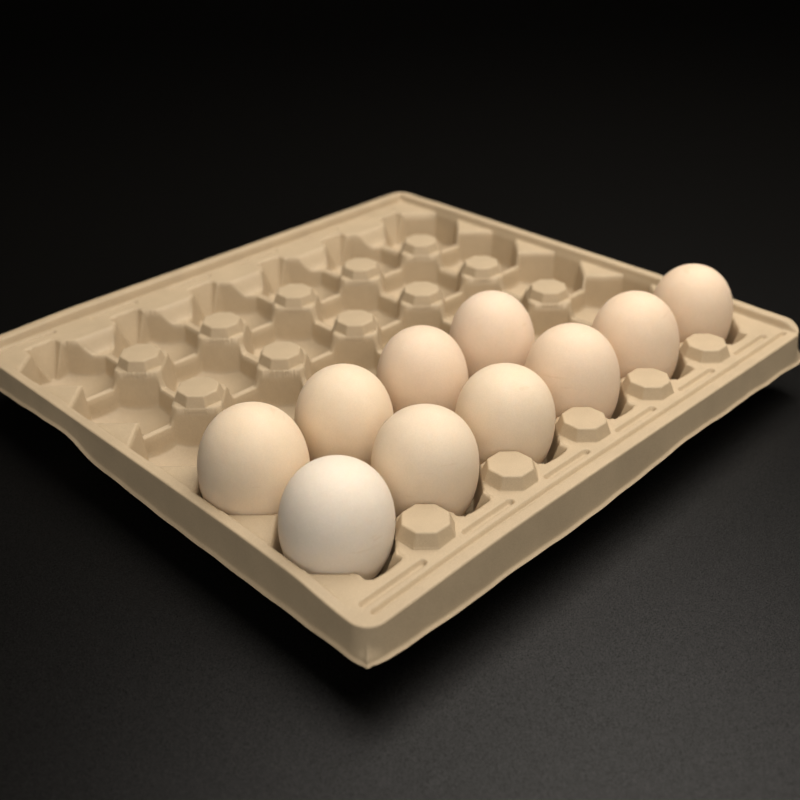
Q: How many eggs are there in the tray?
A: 10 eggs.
